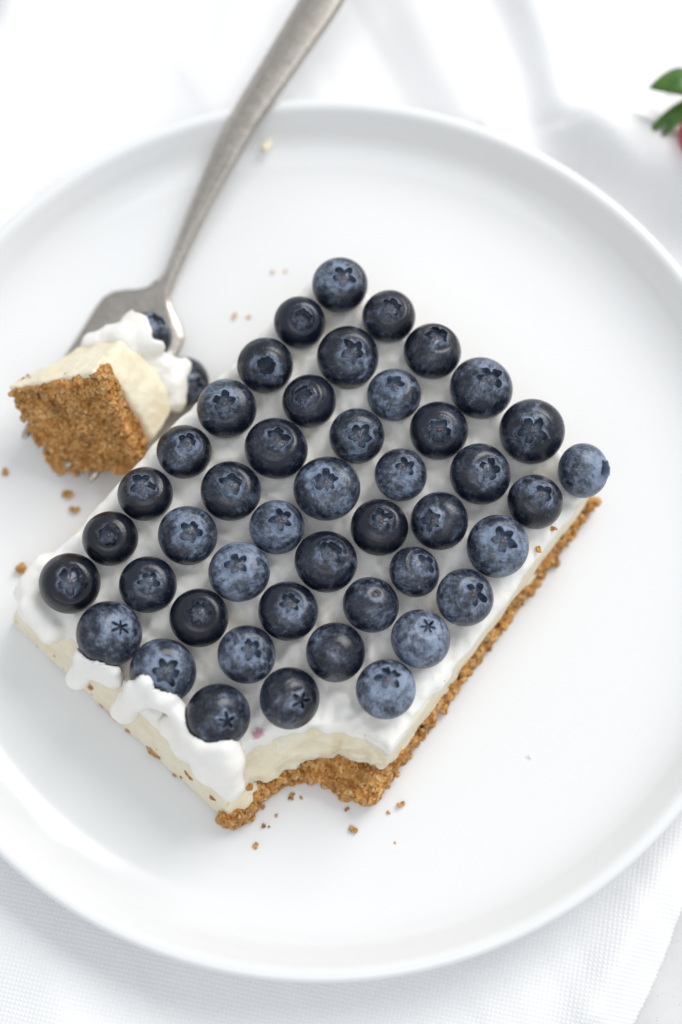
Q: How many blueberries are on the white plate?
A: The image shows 47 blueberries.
